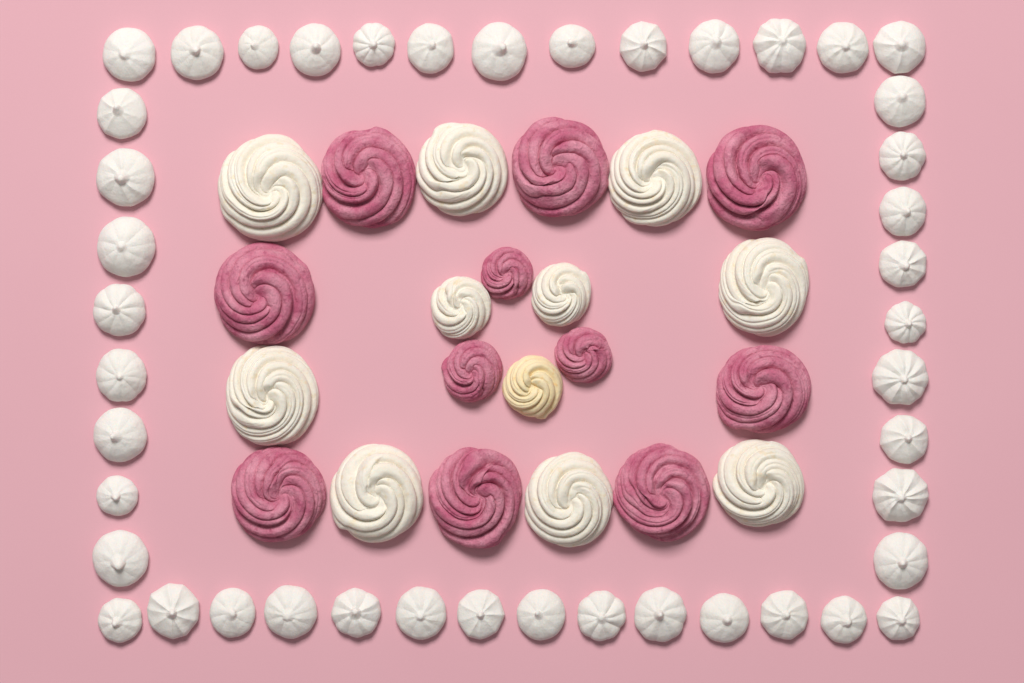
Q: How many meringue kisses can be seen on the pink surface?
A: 44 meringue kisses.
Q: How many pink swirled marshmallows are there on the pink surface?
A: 11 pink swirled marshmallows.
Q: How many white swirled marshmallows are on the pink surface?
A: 10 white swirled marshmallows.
